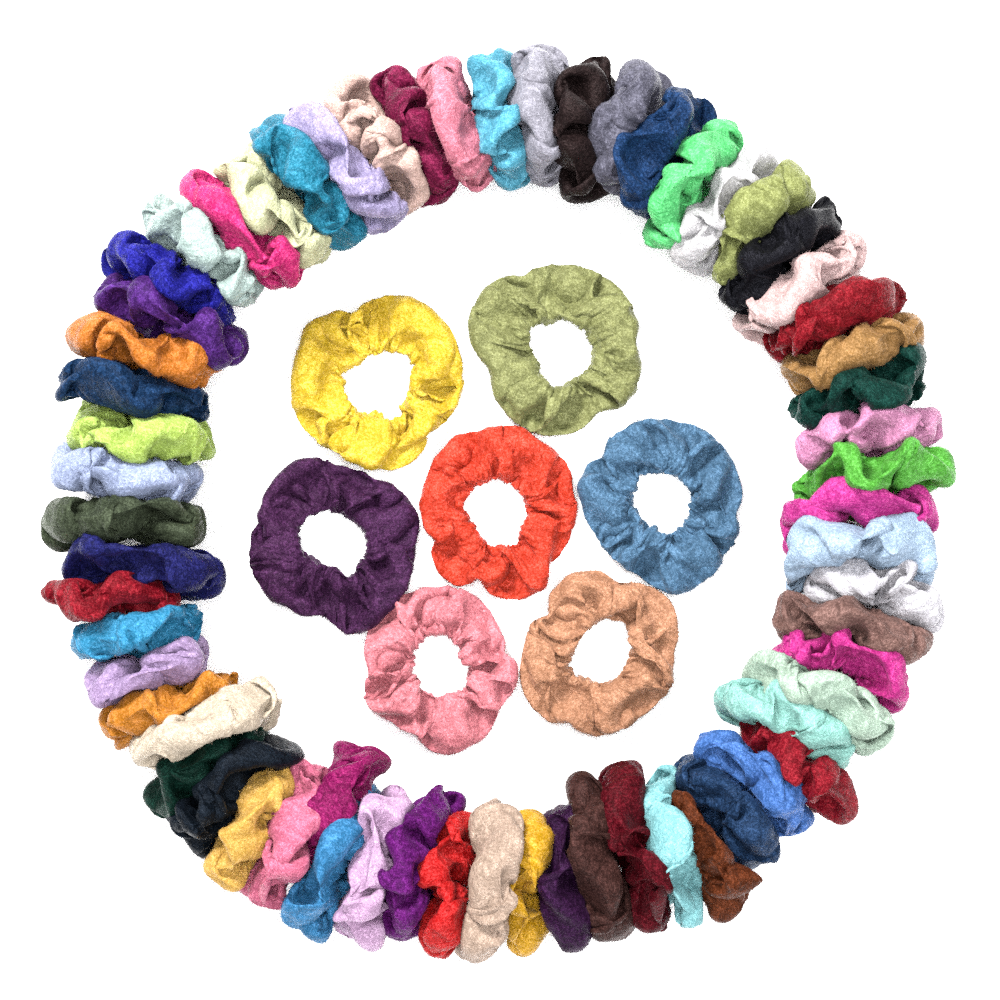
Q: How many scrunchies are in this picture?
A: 69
